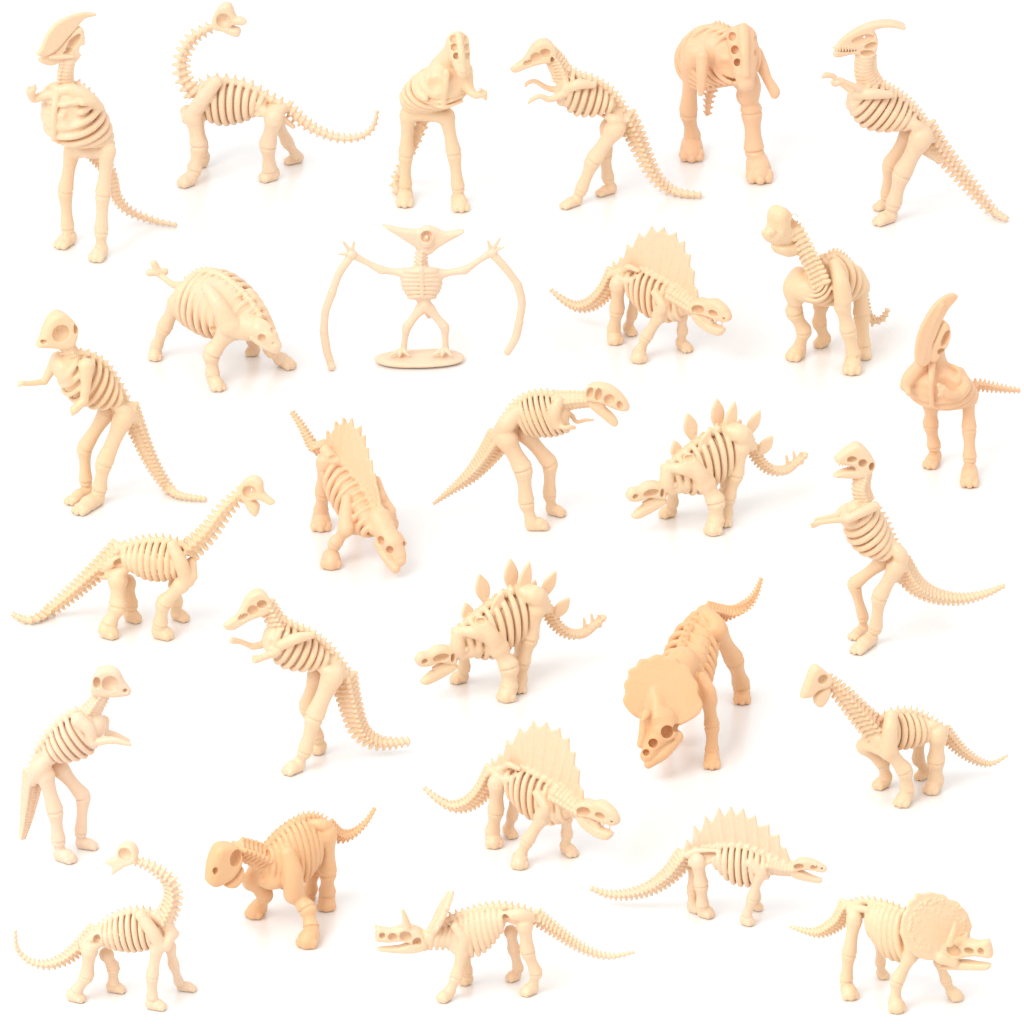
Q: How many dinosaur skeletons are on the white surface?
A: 28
